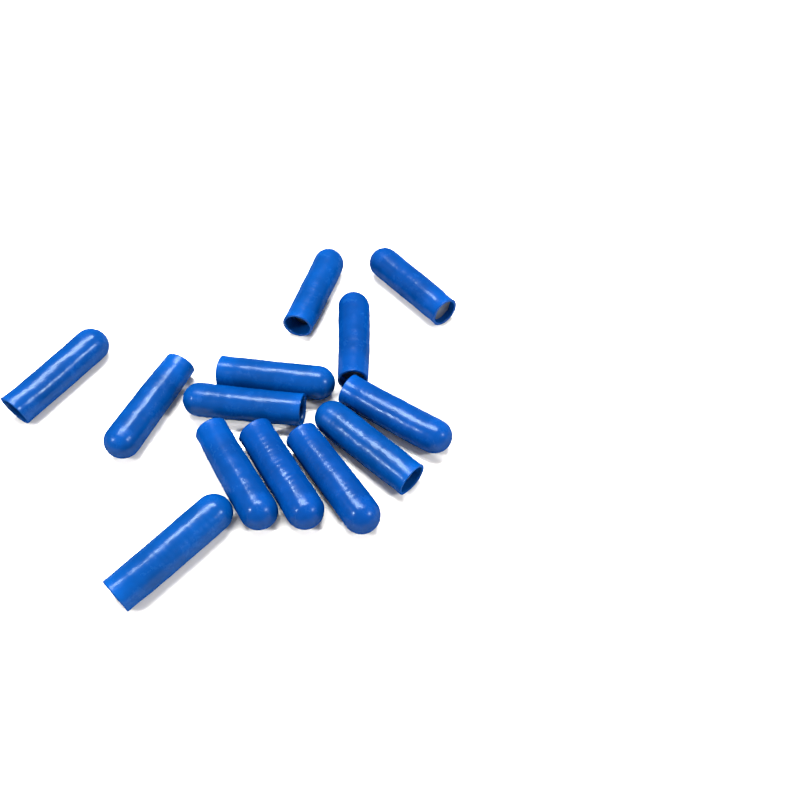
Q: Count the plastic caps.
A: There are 13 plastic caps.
